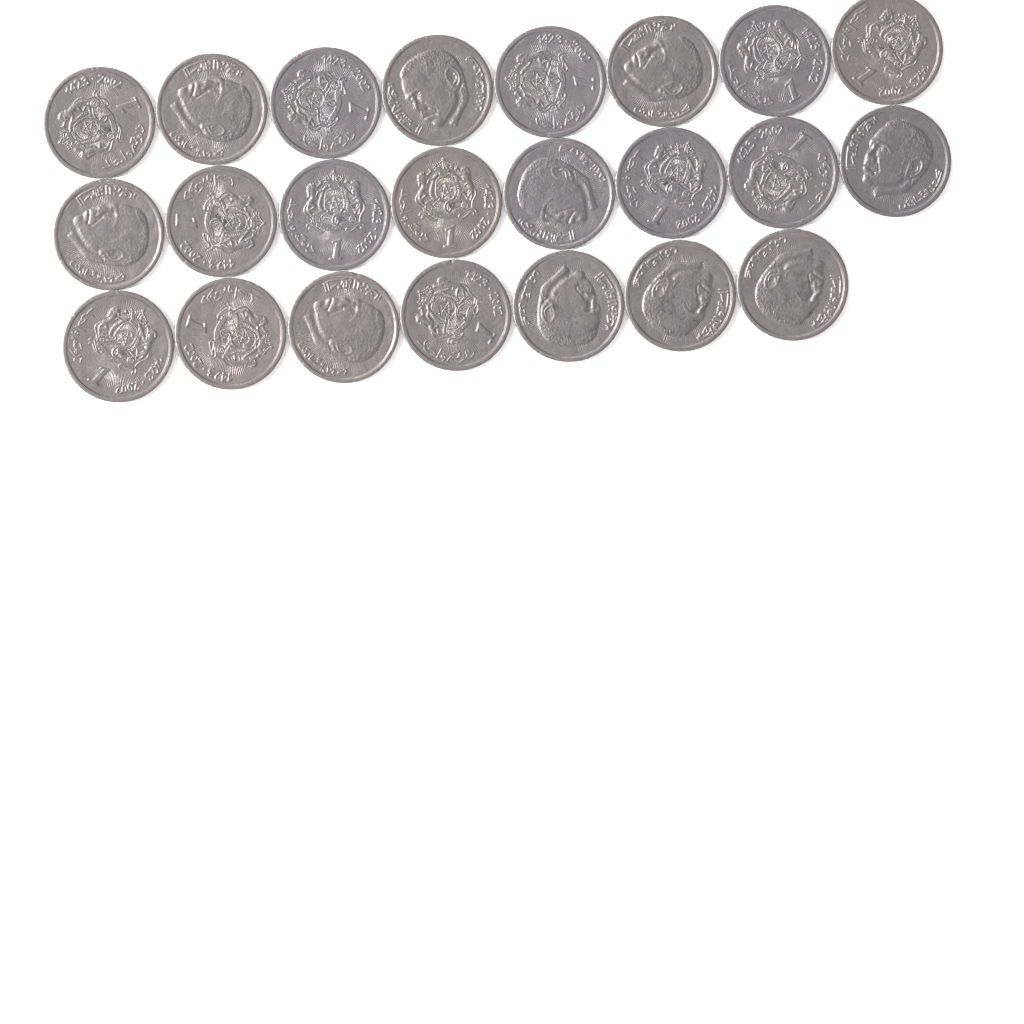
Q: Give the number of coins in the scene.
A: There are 23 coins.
